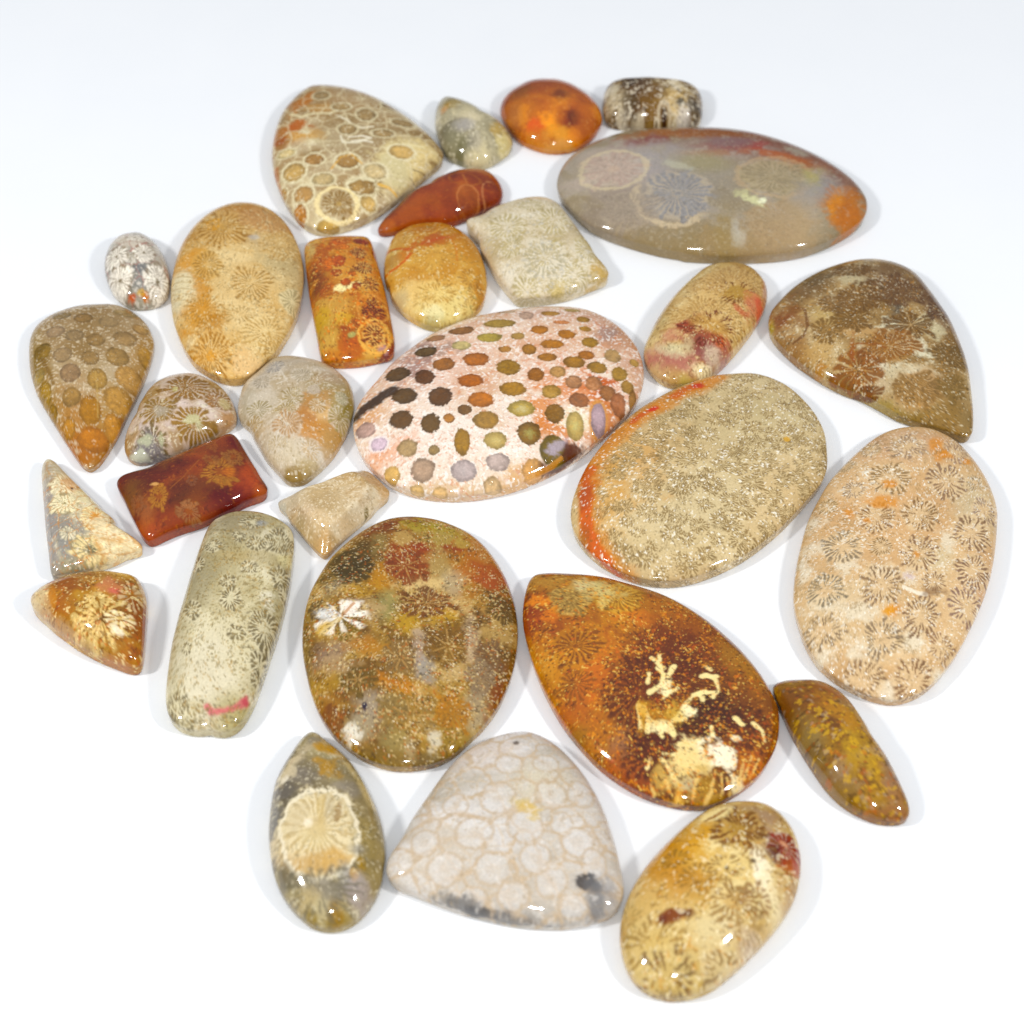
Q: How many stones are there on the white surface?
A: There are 30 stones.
